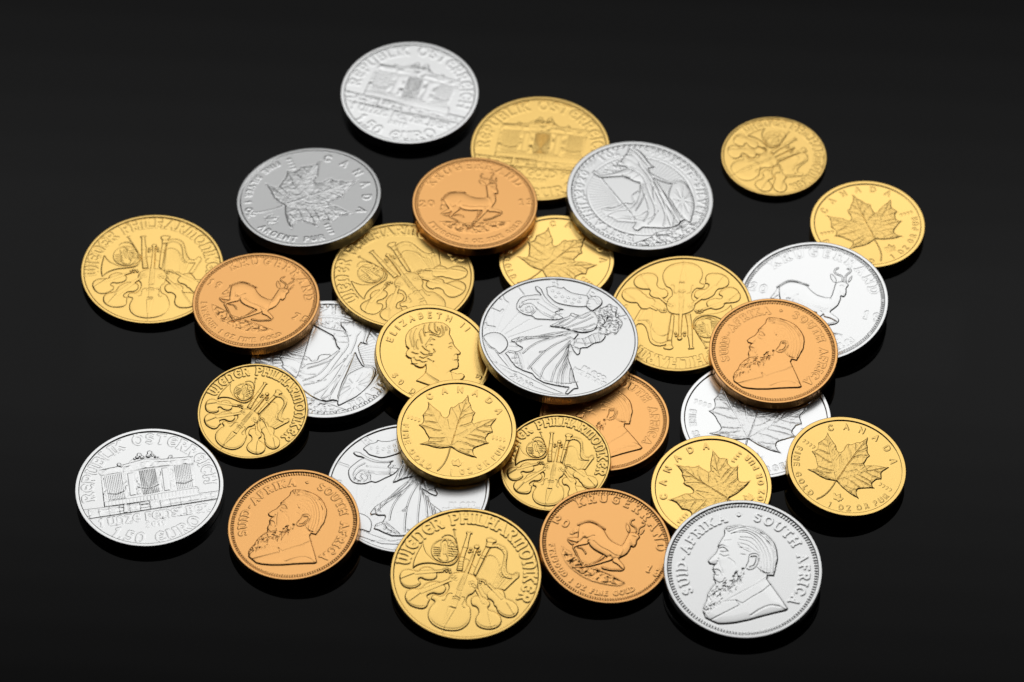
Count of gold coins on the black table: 14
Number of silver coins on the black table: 10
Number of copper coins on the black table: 6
